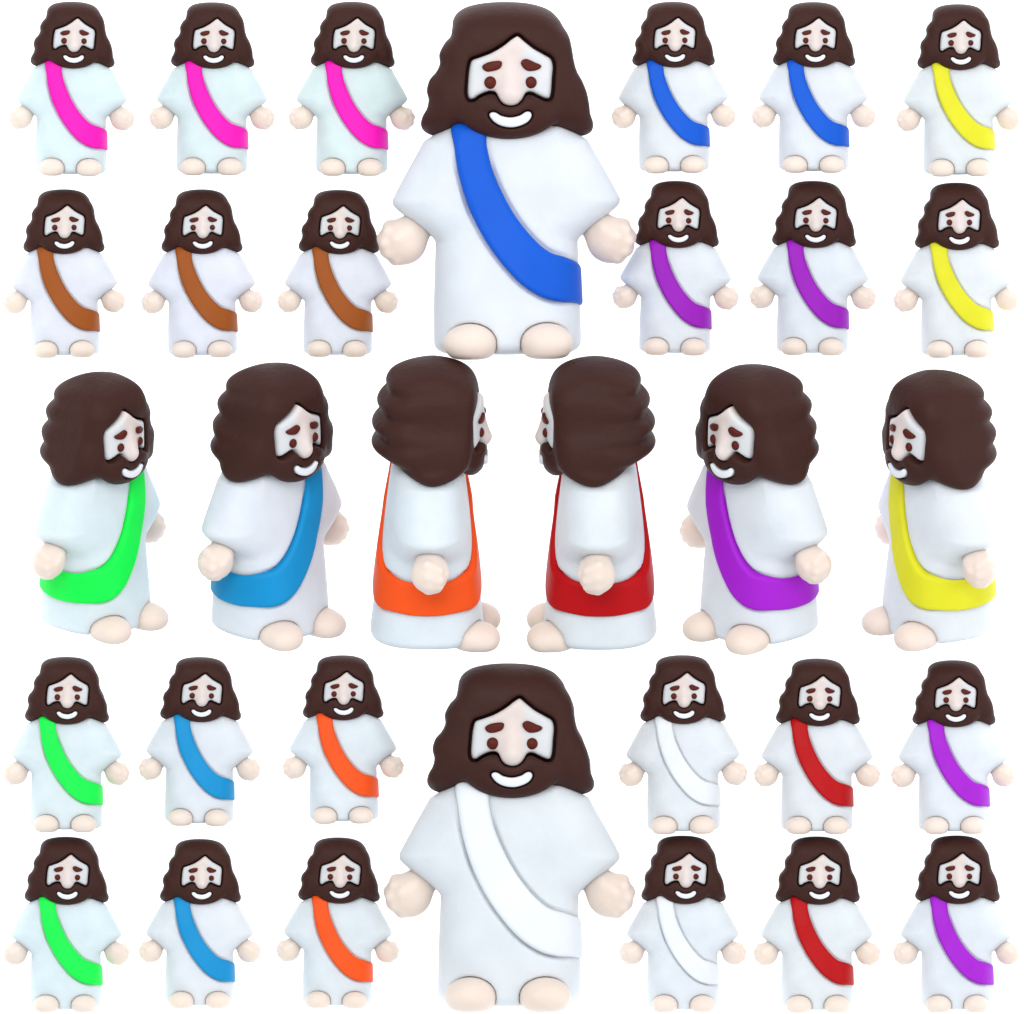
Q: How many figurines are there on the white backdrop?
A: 32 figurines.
